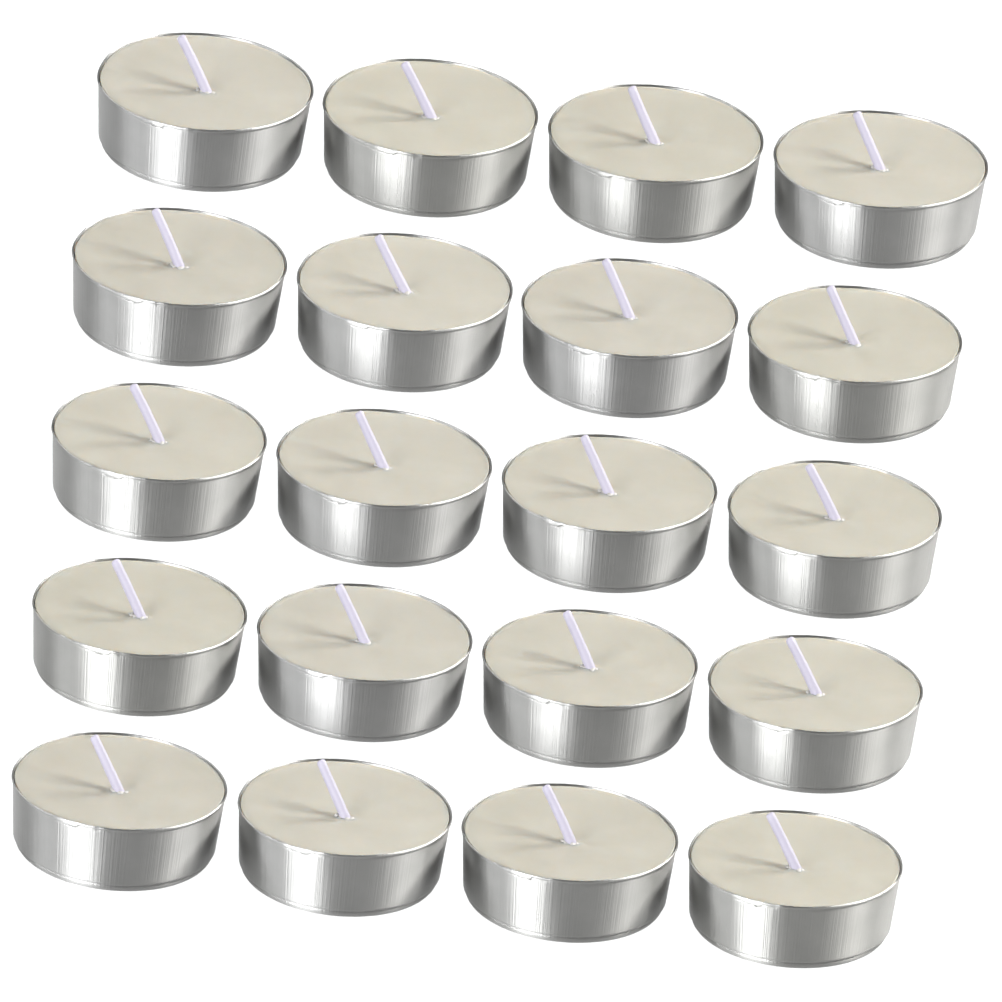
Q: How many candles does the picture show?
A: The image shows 20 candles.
